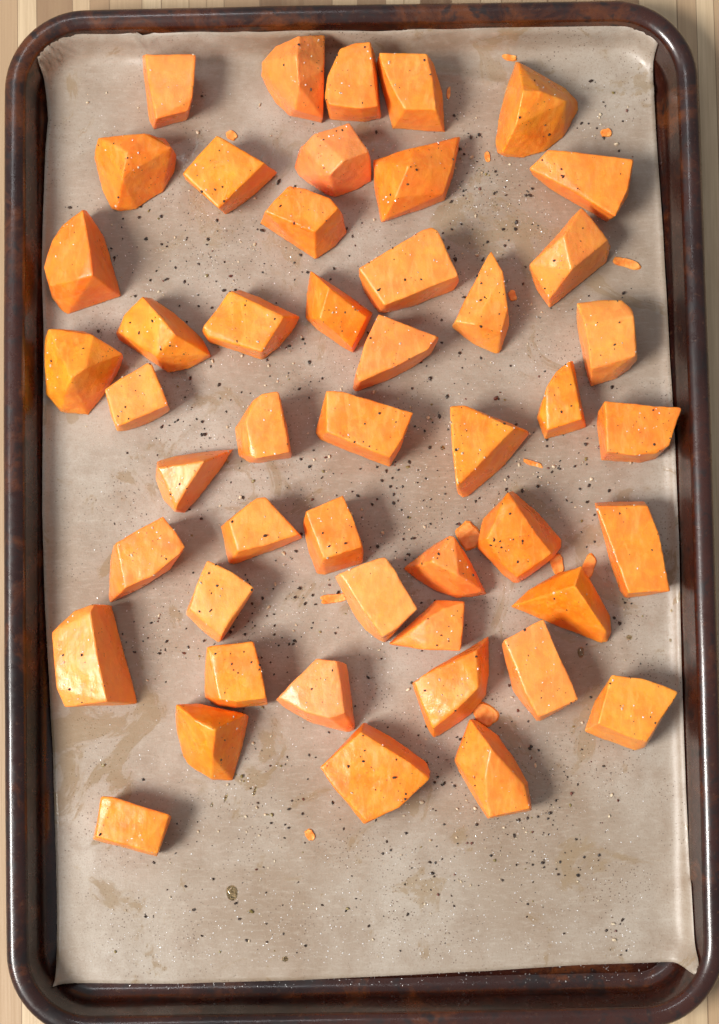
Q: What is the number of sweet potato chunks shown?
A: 48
